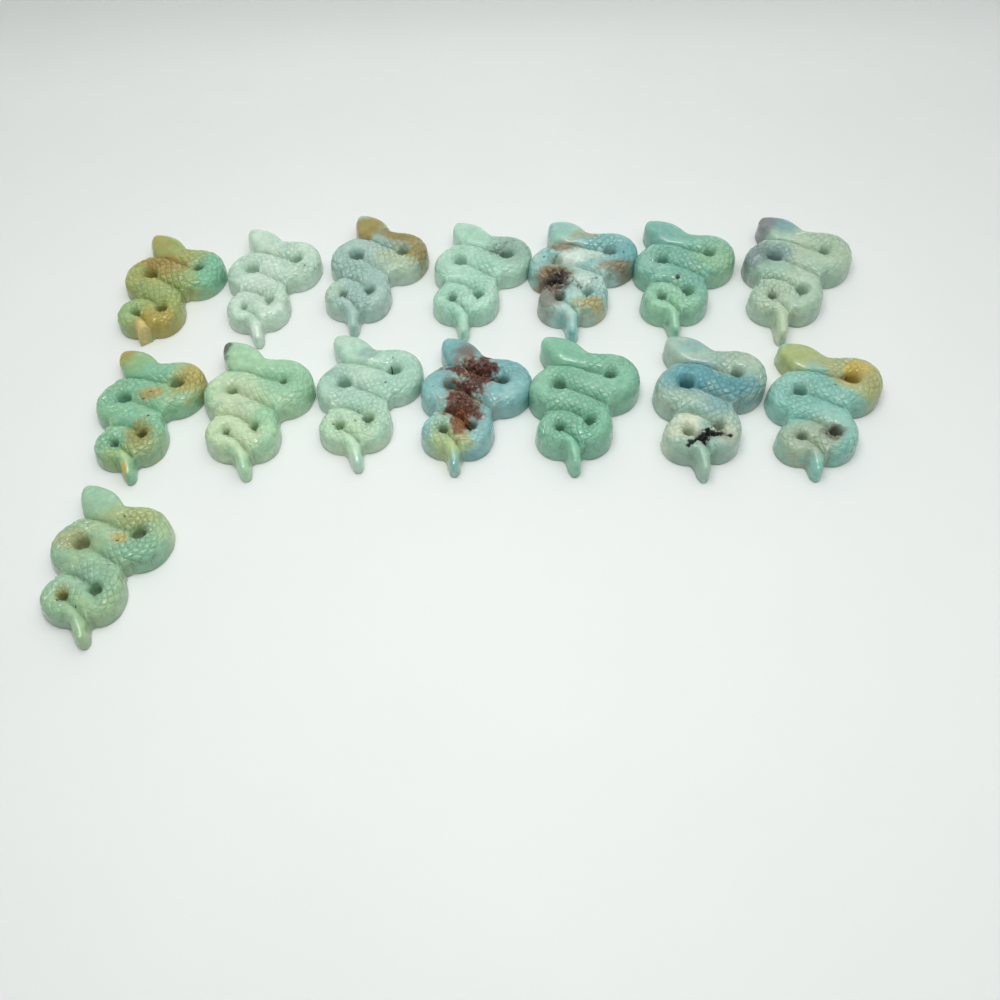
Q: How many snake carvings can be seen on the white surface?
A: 15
